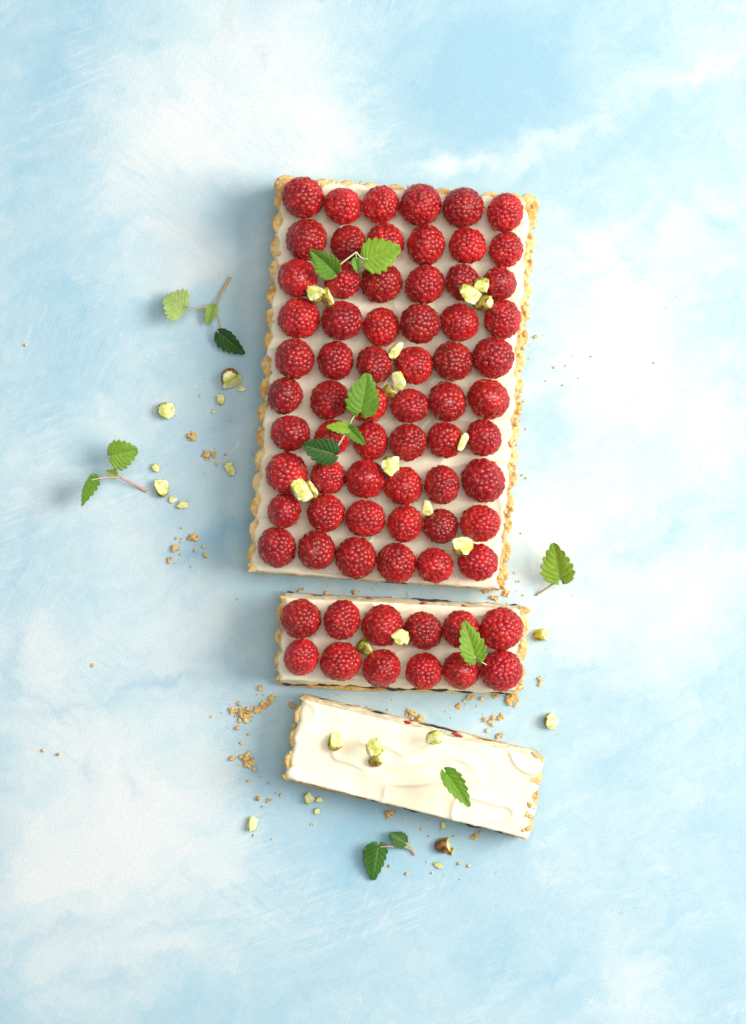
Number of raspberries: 72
